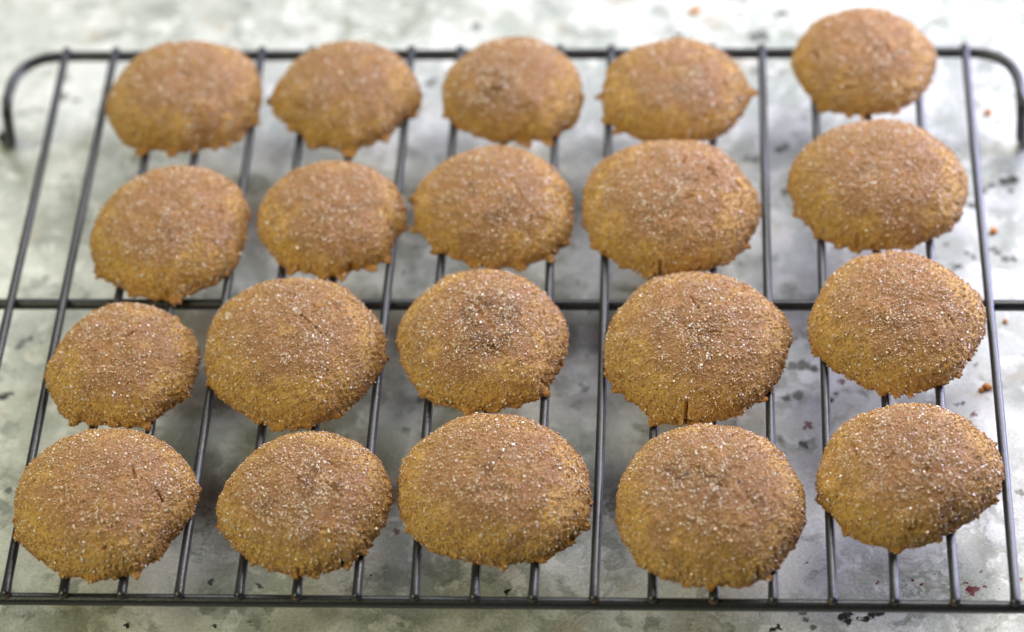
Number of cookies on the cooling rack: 20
